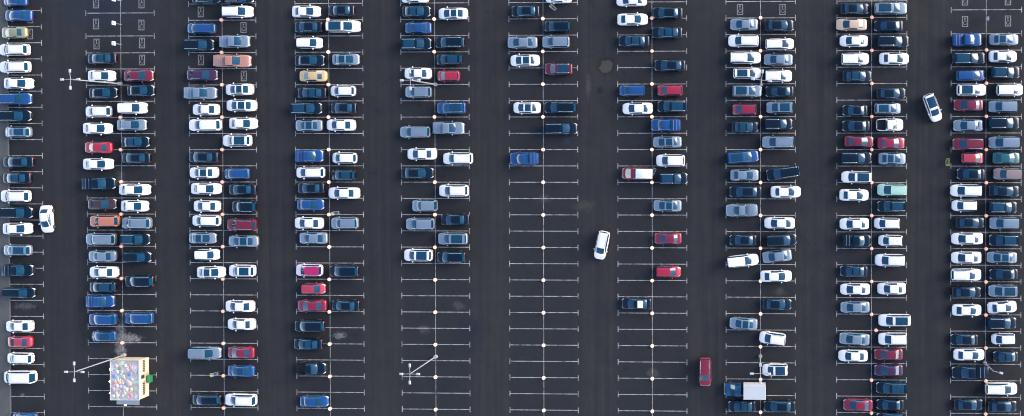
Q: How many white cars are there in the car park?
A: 98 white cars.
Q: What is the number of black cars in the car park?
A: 95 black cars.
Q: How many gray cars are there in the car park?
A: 46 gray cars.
